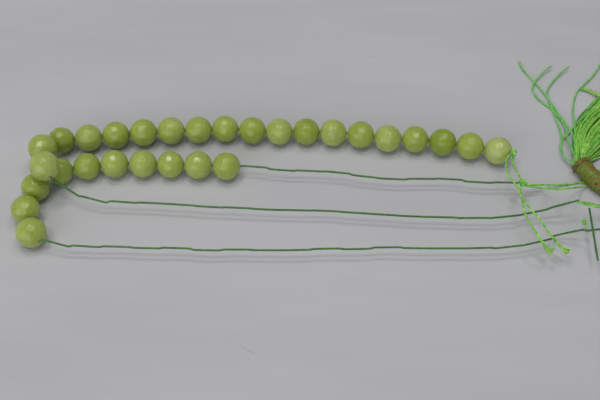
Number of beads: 29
